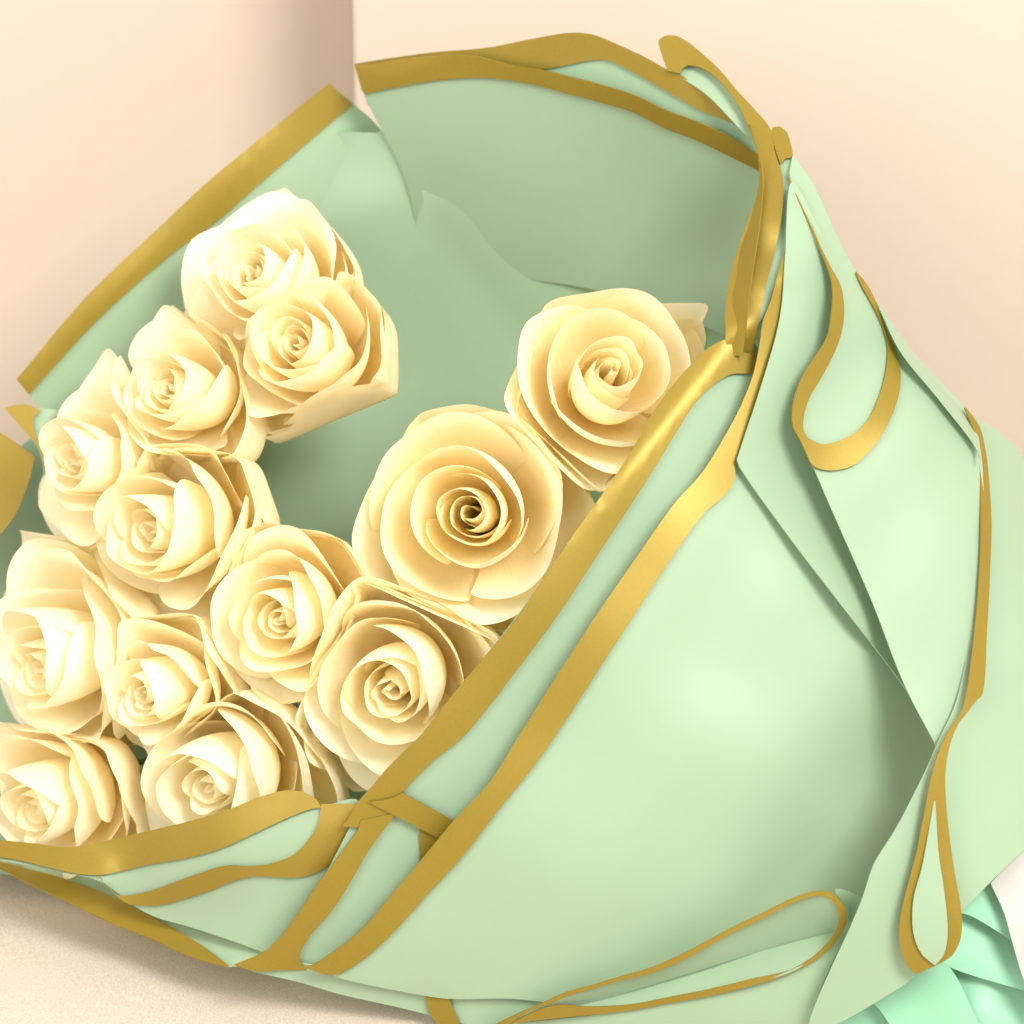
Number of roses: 13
